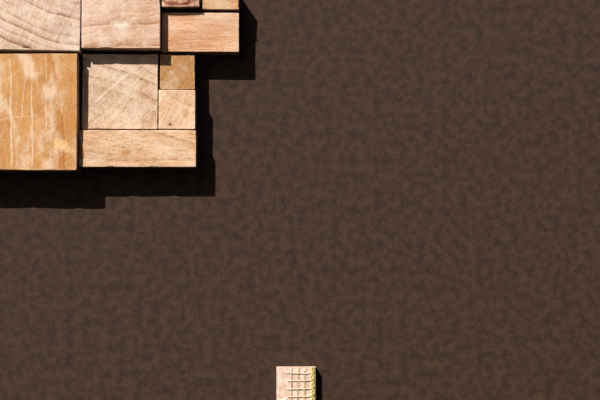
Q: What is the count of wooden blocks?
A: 10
